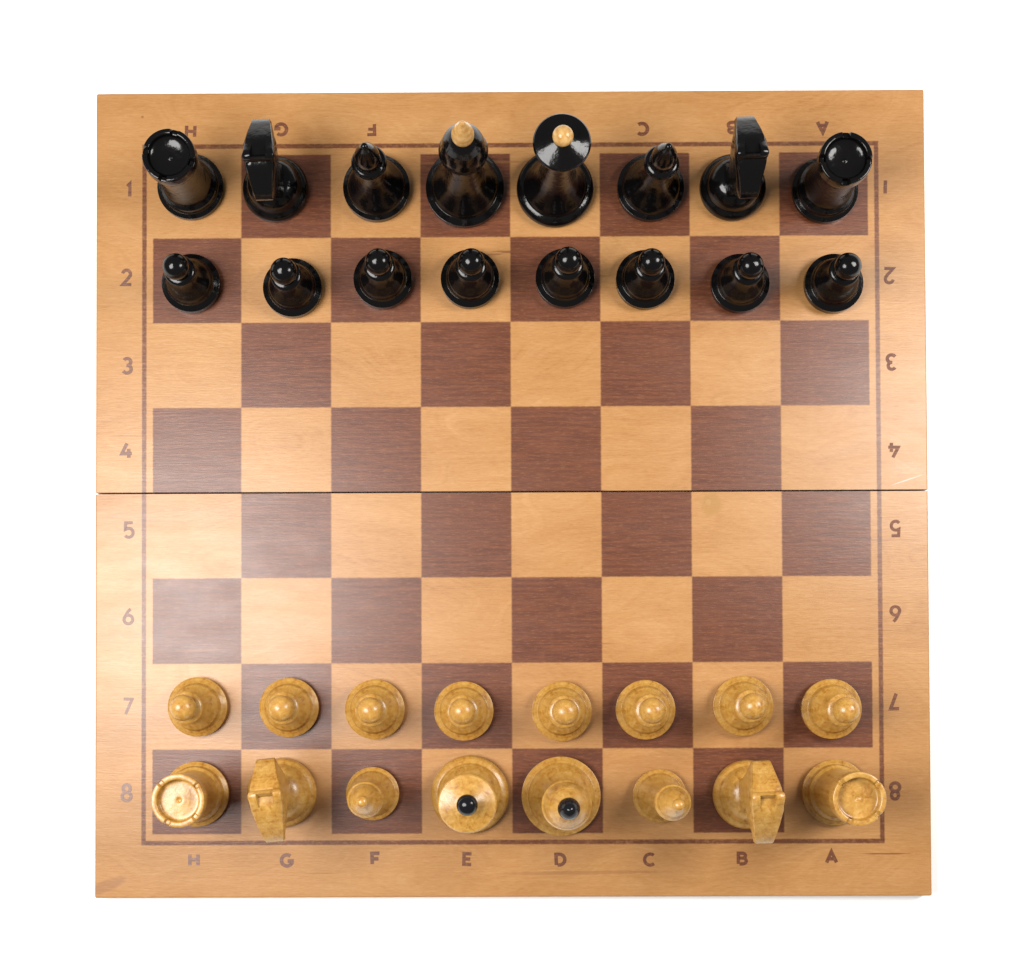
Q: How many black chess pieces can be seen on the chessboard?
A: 16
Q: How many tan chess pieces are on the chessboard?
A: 16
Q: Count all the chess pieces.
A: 32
